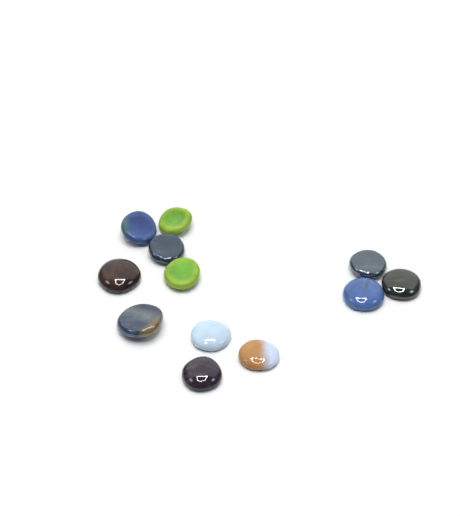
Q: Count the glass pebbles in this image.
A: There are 12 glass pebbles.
